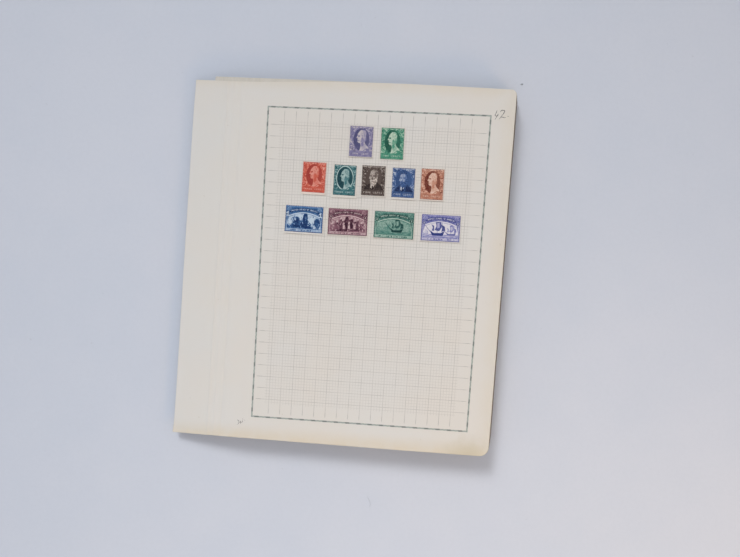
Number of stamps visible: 11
